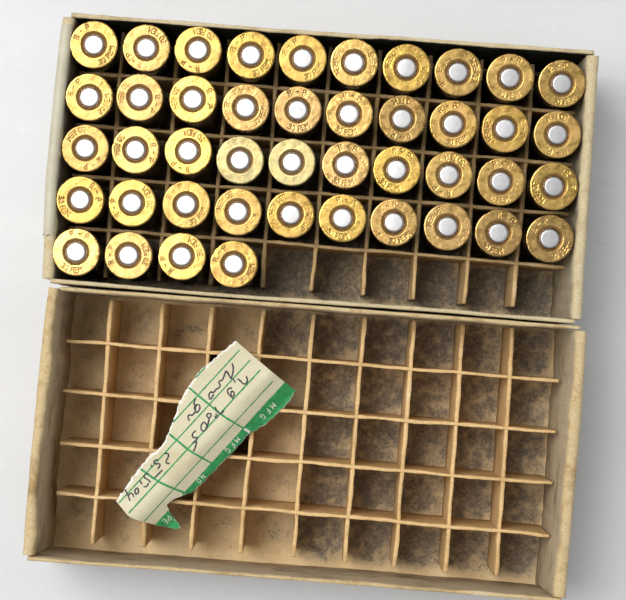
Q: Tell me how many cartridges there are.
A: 44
